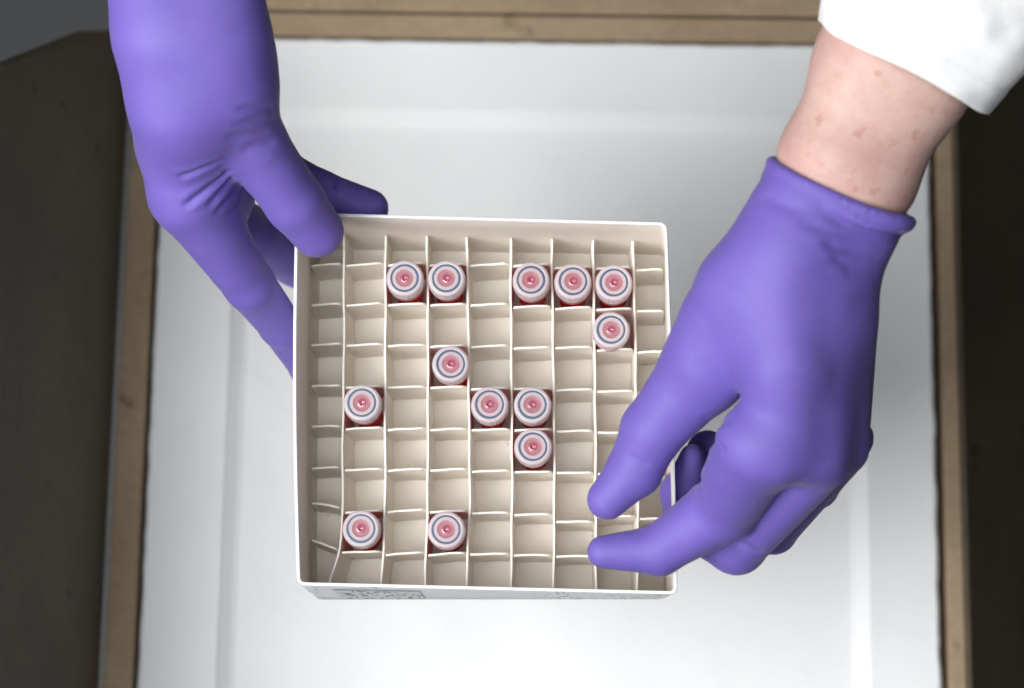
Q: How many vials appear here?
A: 13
